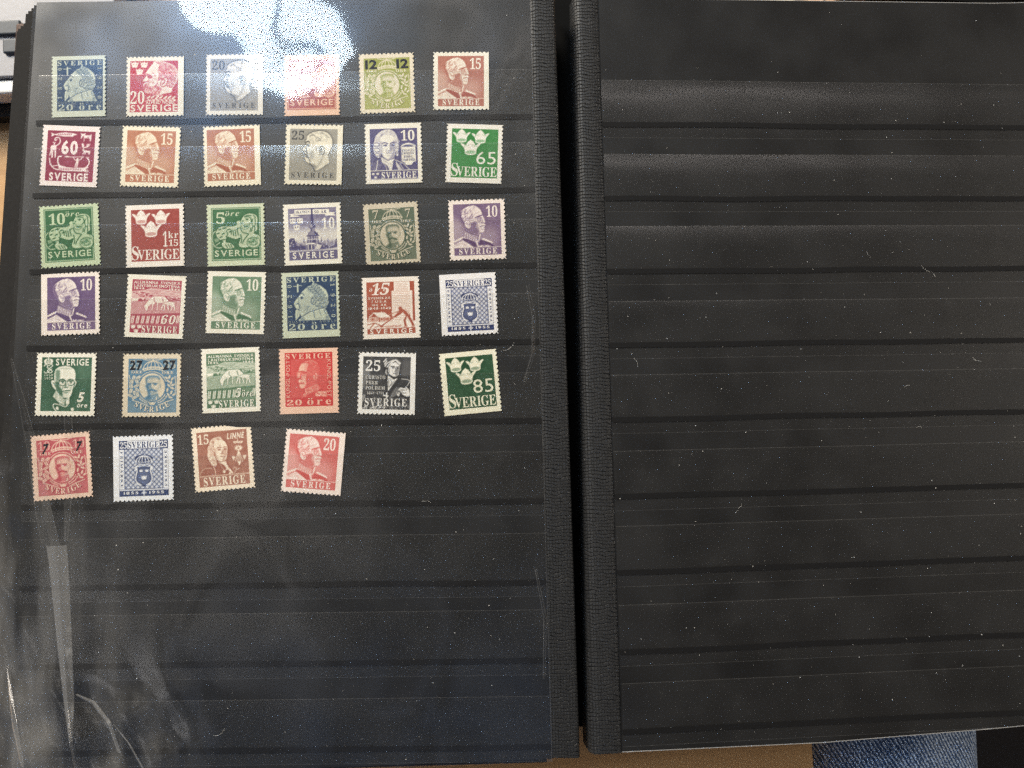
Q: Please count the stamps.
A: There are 34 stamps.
